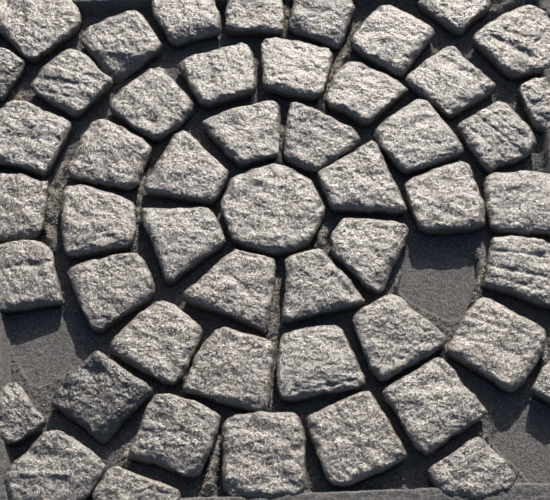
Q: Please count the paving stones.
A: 51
